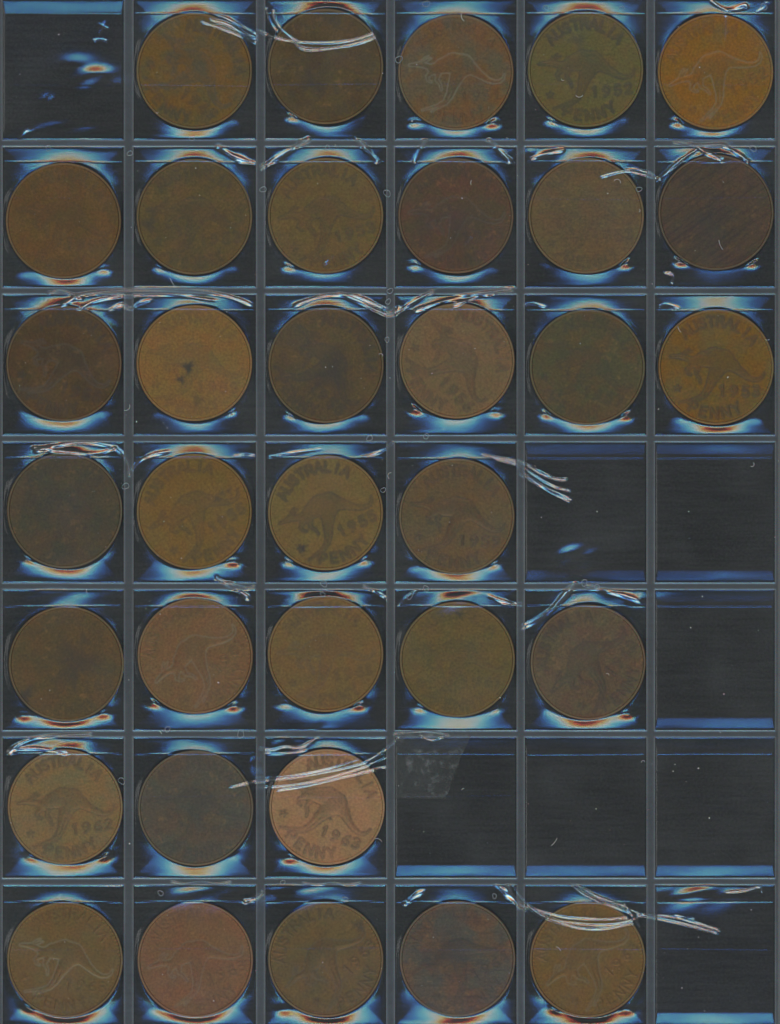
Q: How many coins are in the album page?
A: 34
